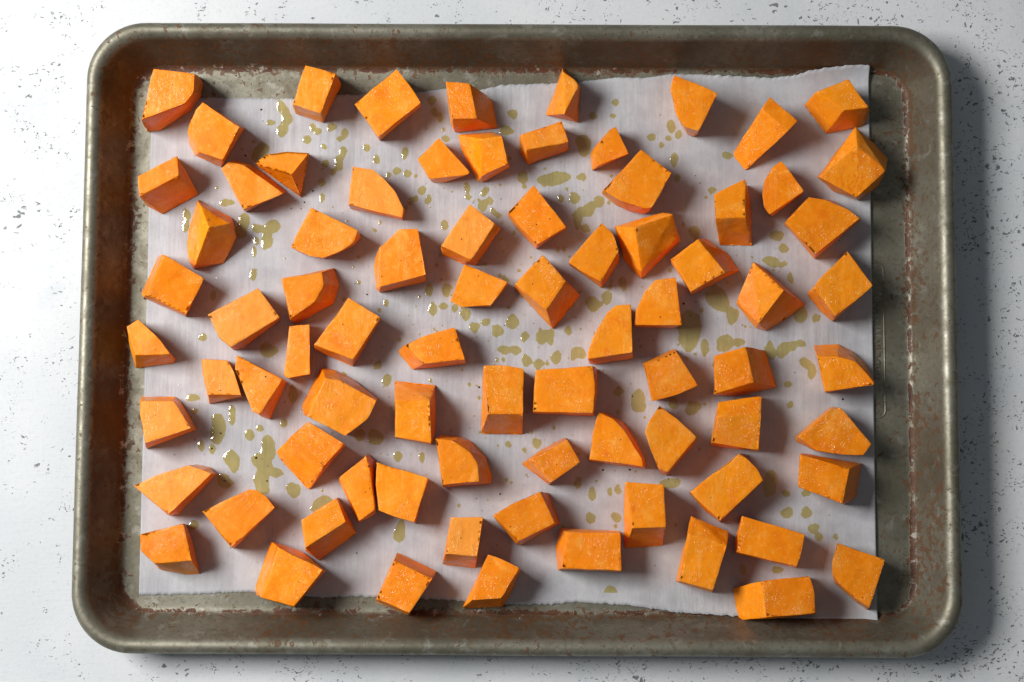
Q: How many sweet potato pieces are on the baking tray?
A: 79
